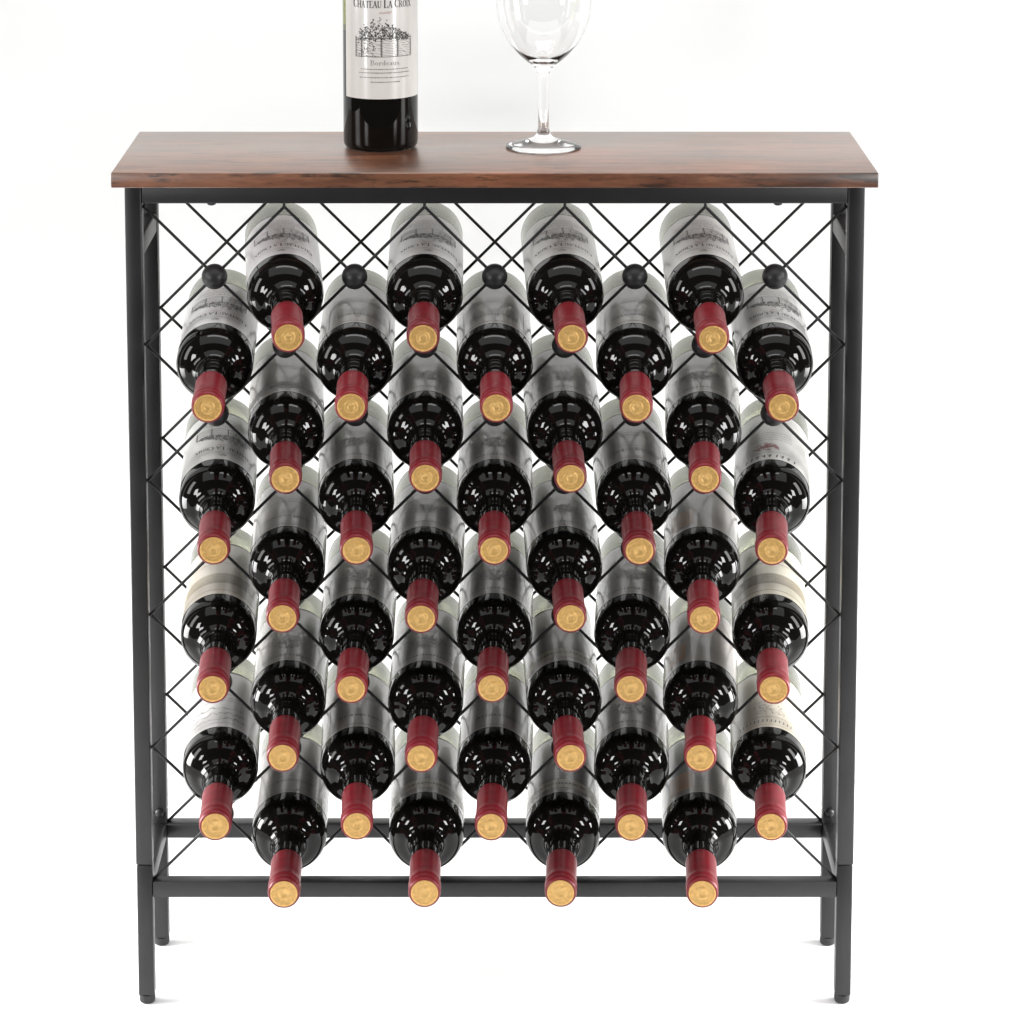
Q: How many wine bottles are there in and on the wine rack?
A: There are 41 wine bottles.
